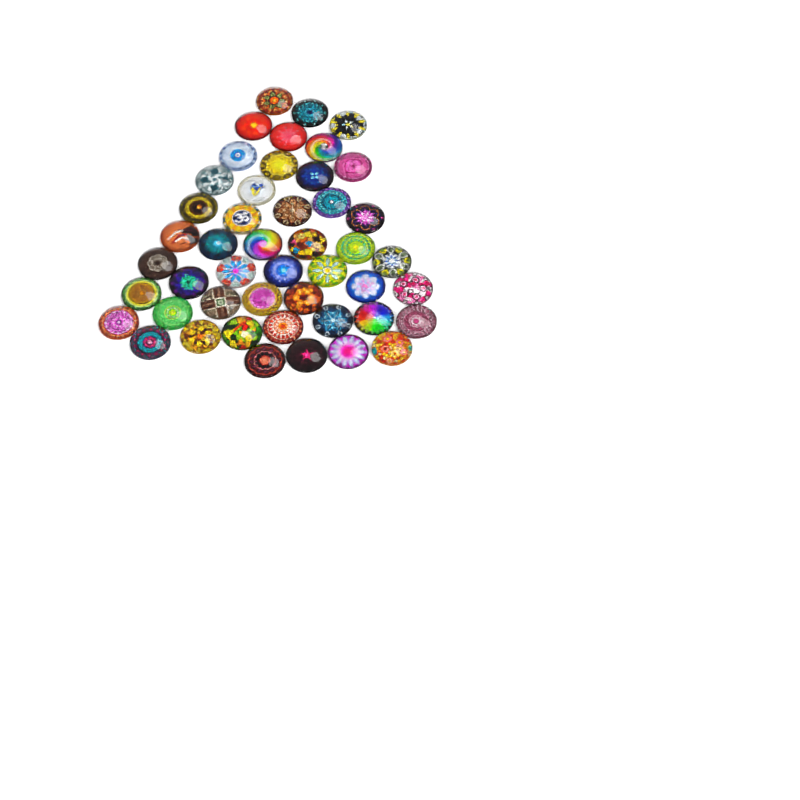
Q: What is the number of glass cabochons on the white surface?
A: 47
